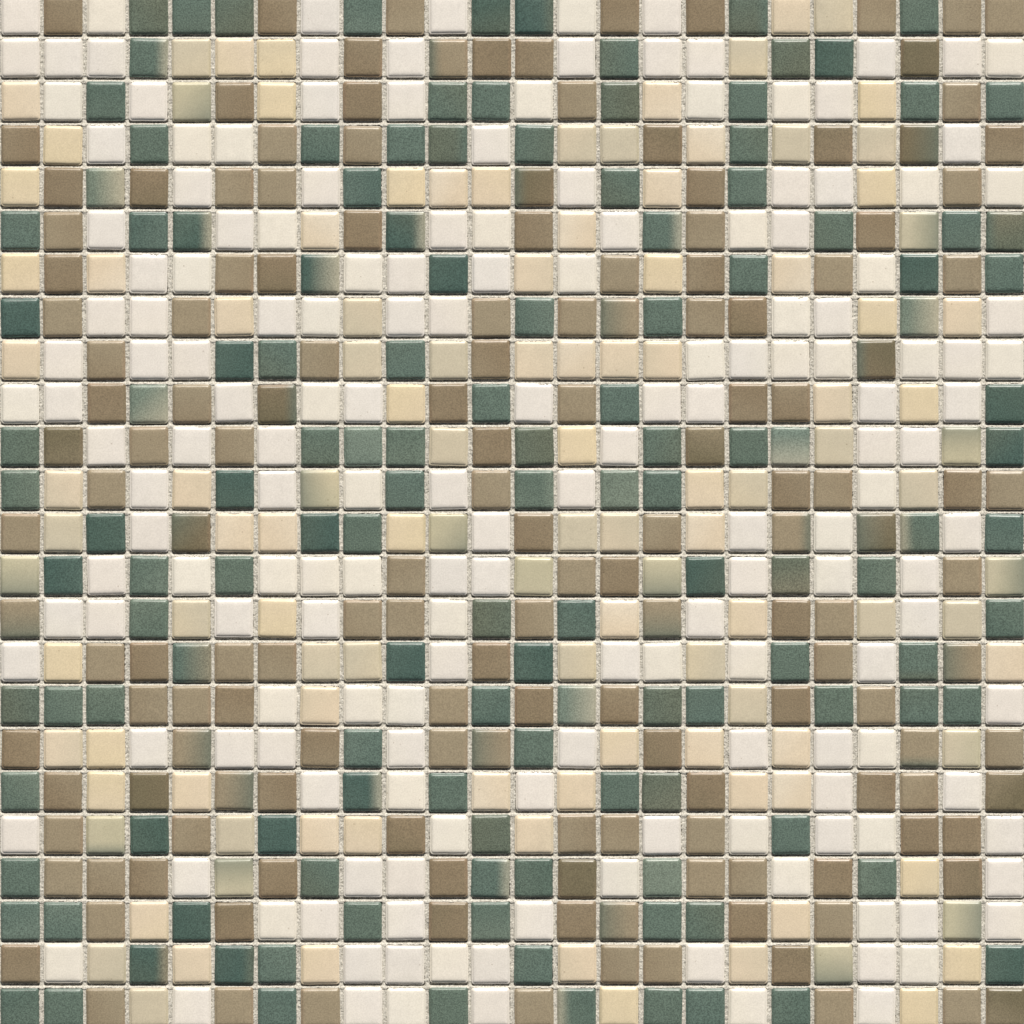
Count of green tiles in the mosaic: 135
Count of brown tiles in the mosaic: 156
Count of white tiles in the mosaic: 172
